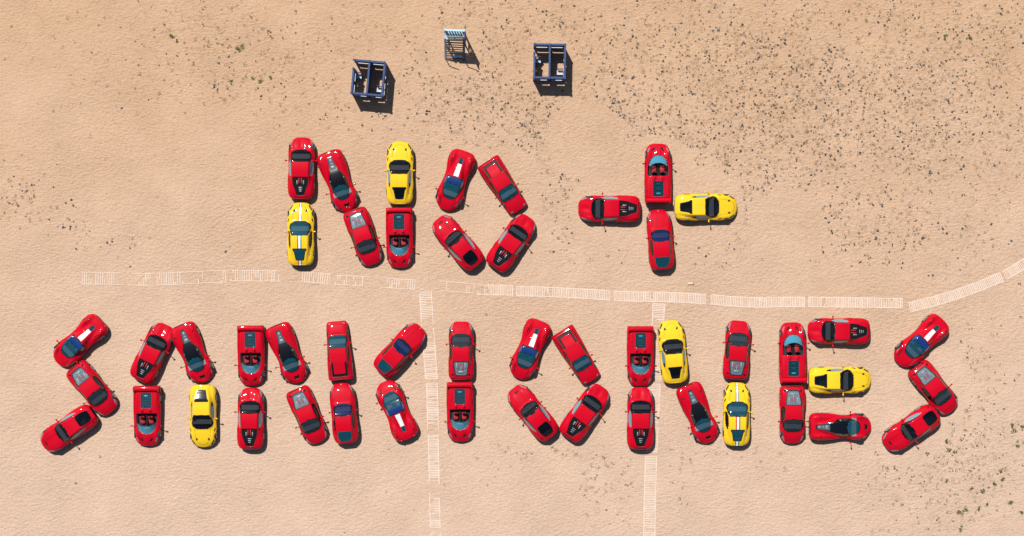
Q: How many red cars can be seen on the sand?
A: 42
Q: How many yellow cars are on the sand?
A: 7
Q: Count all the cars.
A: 49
